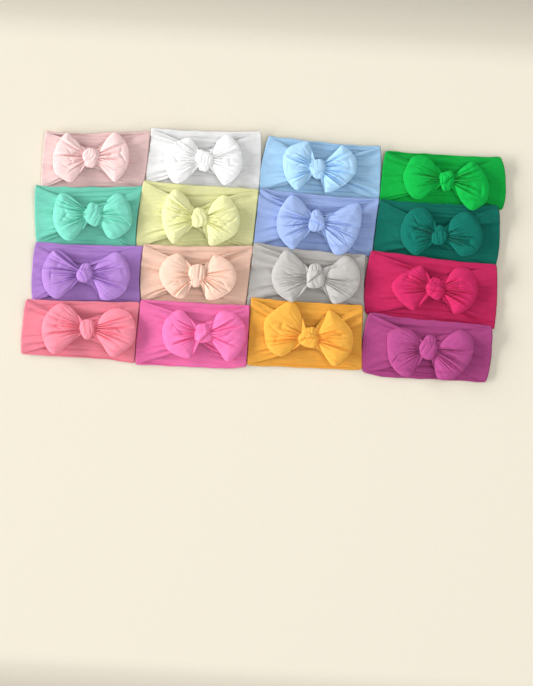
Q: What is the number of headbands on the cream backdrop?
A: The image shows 16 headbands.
